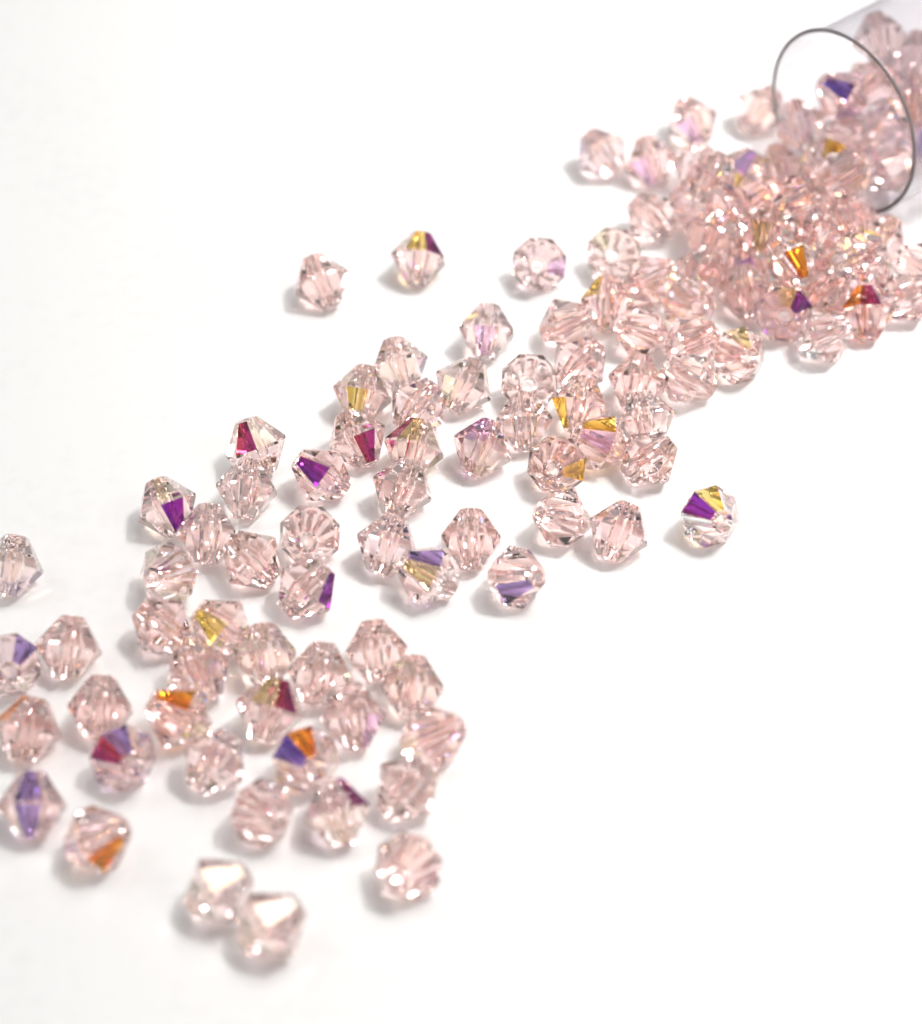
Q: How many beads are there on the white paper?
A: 119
